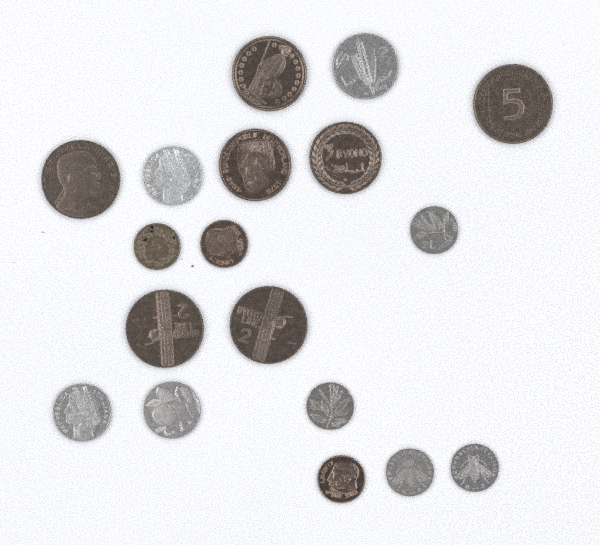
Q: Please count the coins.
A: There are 18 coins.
